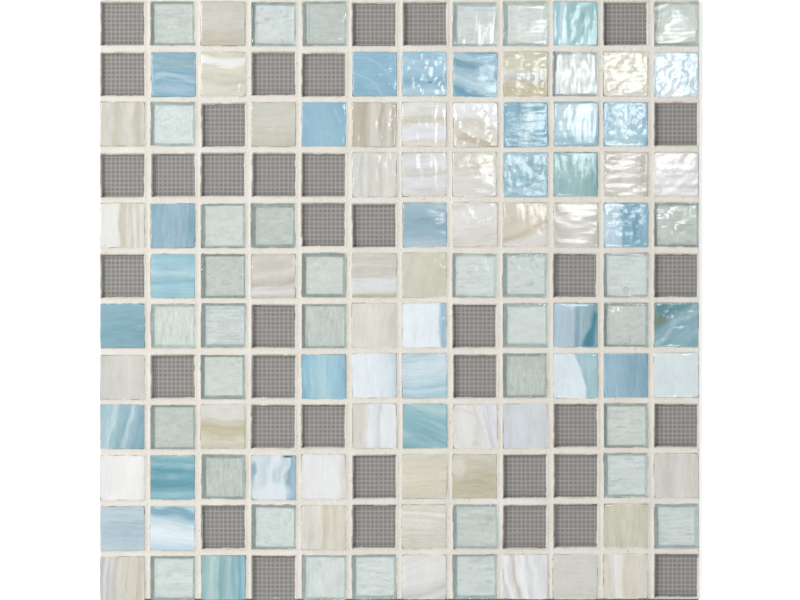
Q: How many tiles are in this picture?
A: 107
